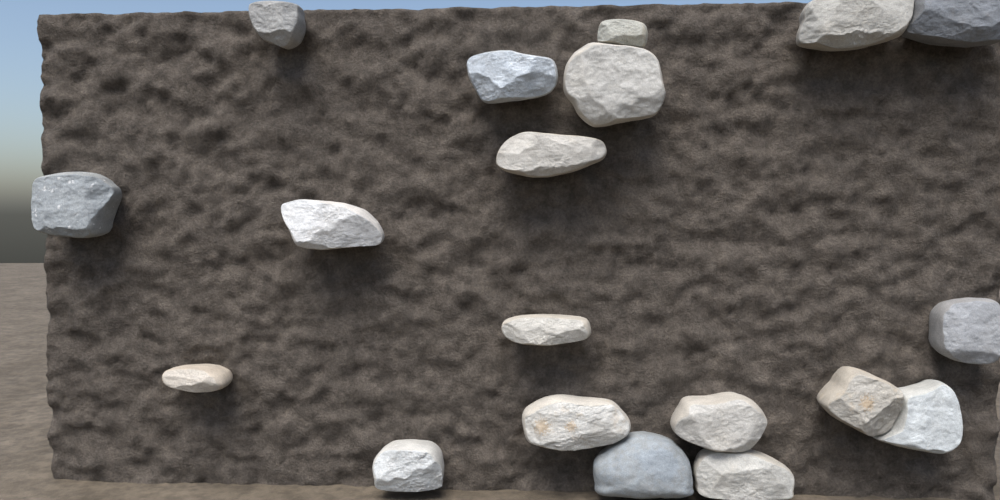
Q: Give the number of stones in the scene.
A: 19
